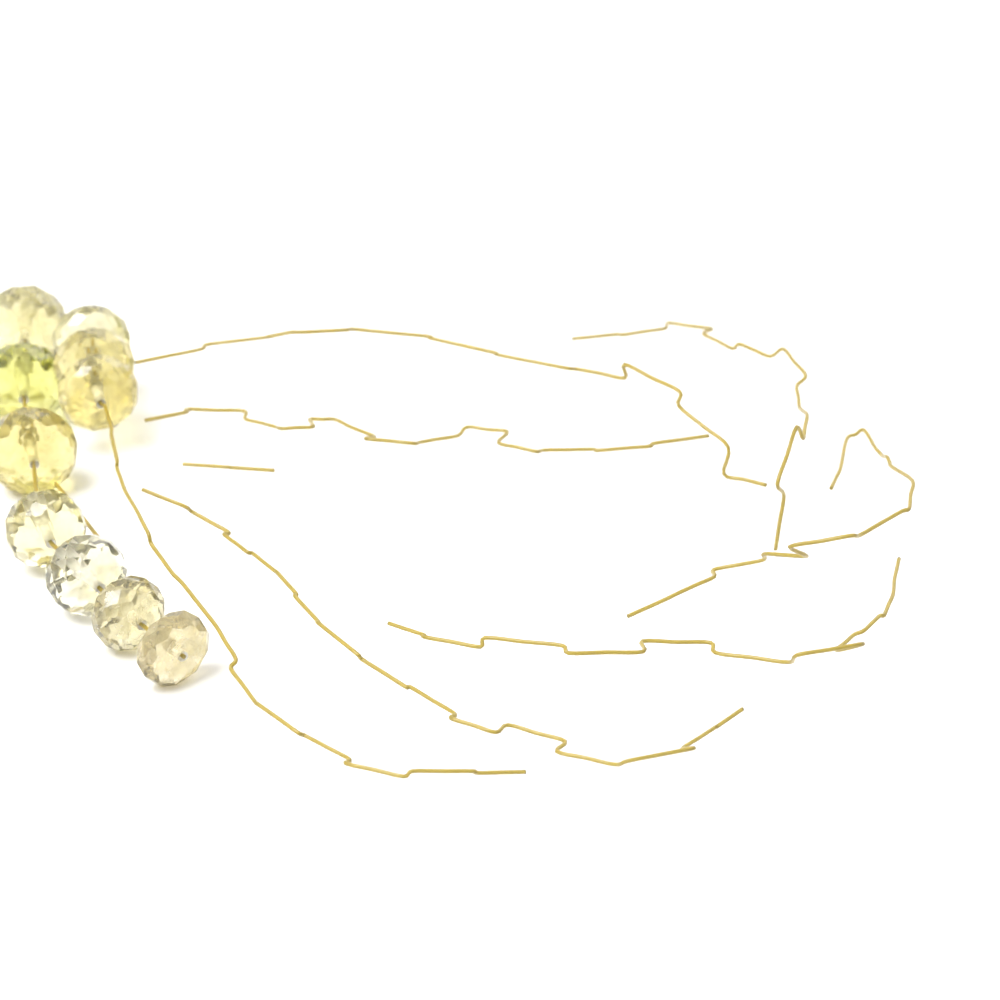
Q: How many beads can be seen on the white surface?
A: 10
